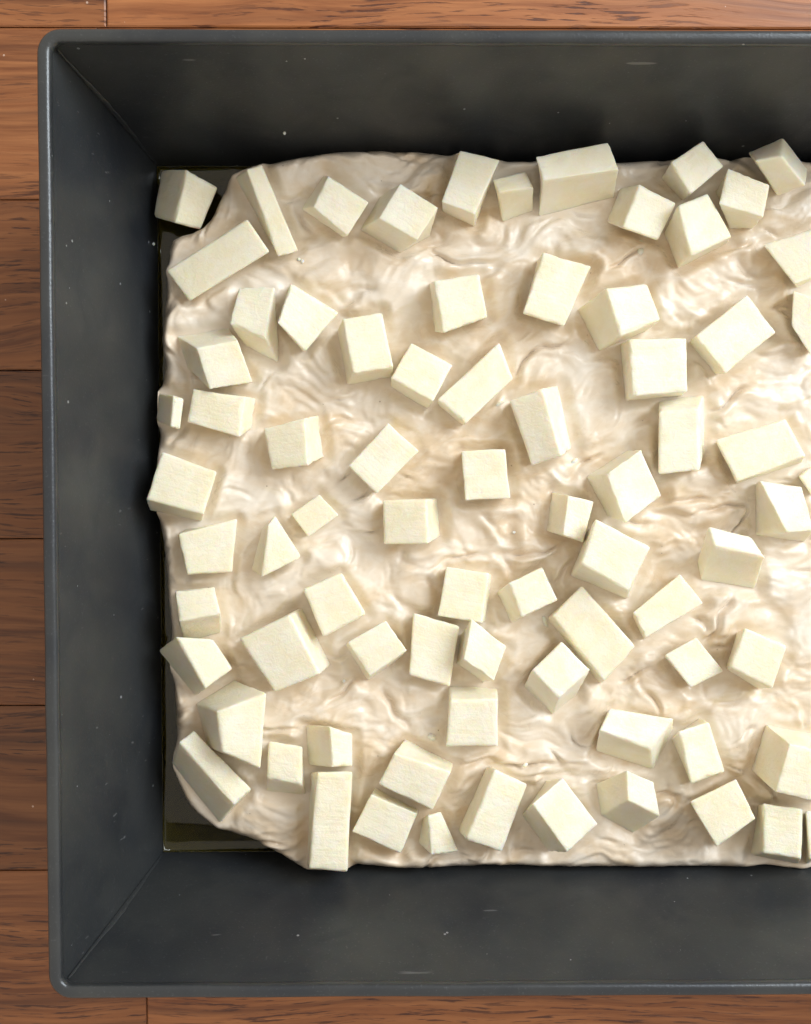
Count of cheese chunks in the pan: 77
